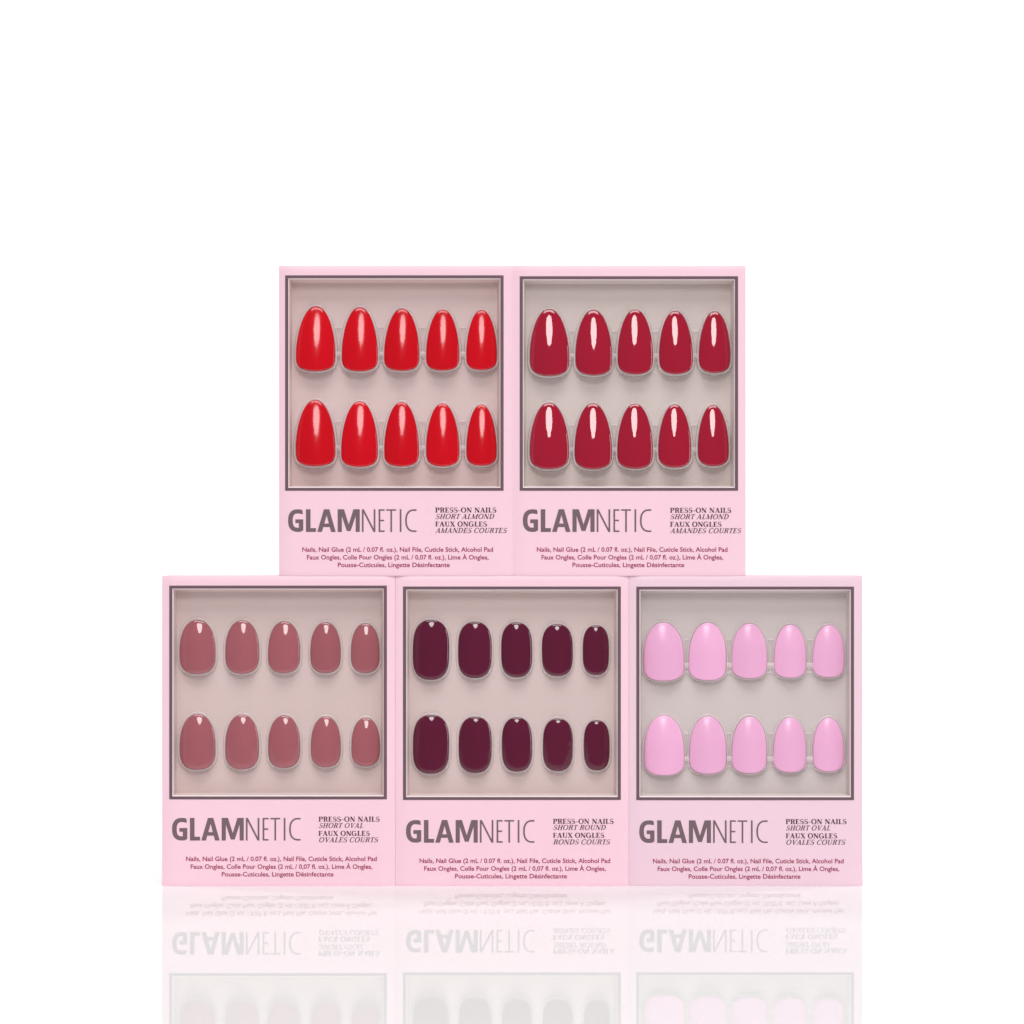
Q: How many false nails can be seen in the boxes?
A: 50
